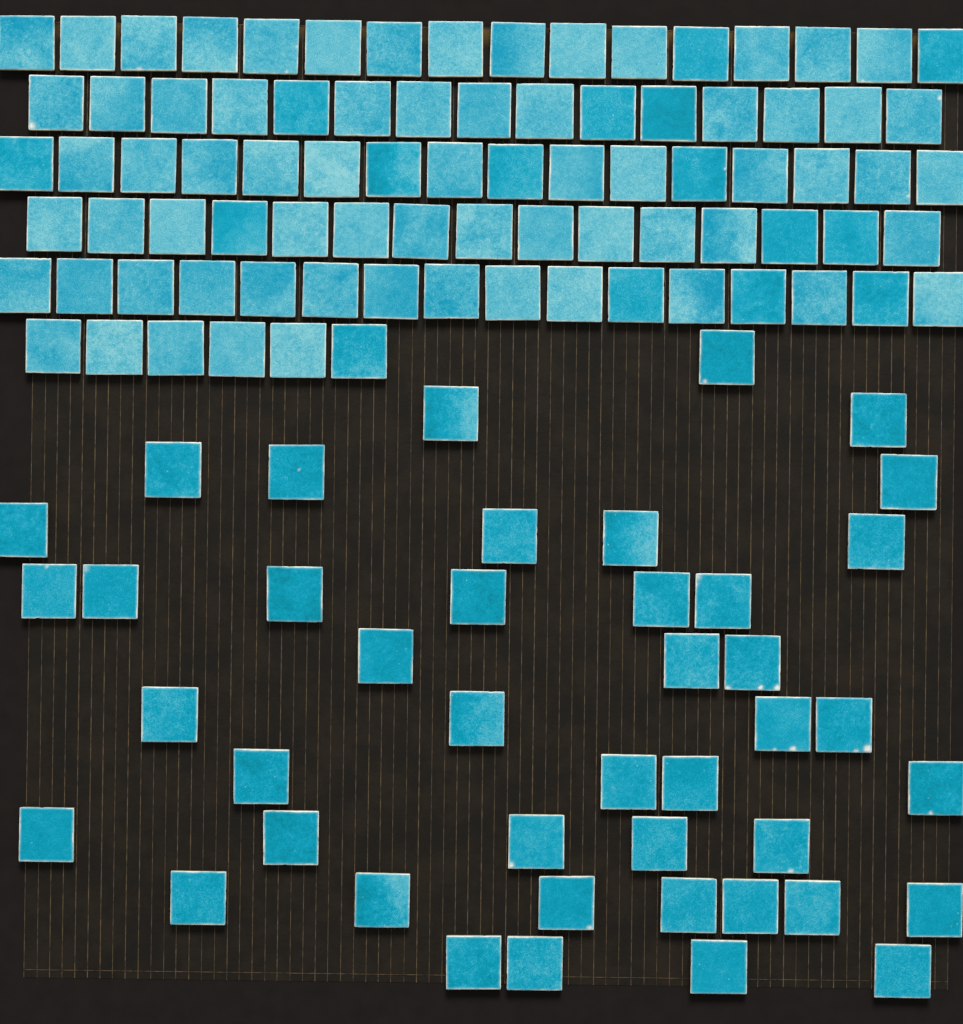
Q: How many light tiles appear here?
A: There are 68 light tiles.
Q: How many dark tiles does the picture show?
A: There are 59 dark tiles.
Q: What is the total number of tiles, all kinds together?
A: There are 127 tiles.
